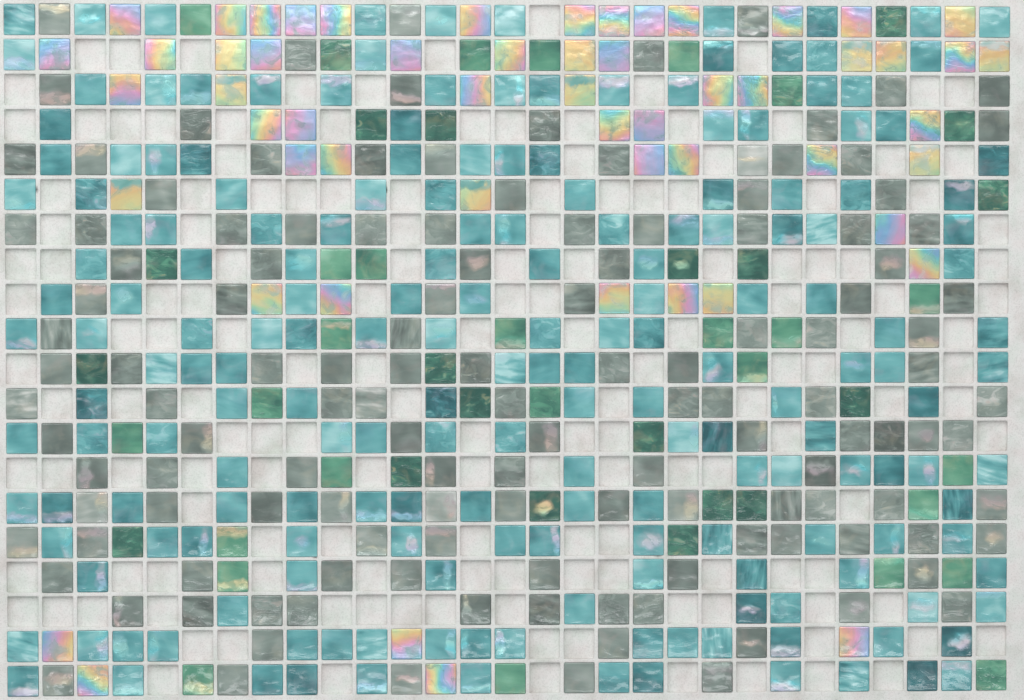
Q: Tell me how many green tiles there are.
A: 46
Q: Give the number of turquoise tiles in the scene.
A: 192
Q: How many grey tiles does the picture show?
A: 133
